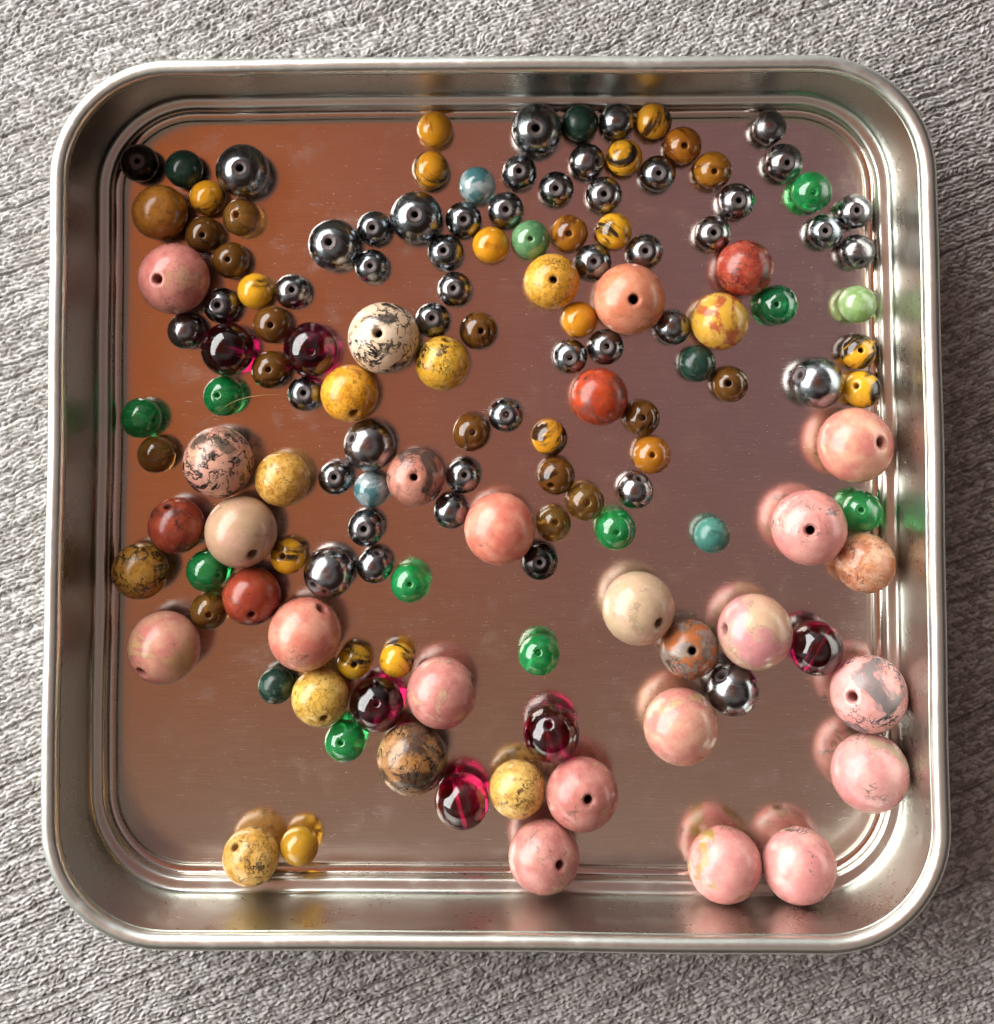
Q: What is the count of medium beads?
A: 31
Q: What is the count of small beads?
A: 91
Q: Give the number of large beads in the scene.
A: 21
